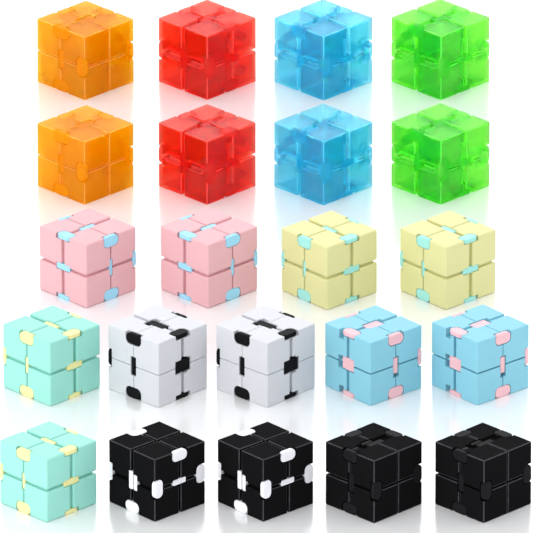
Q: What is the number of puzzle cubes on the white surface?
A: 22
